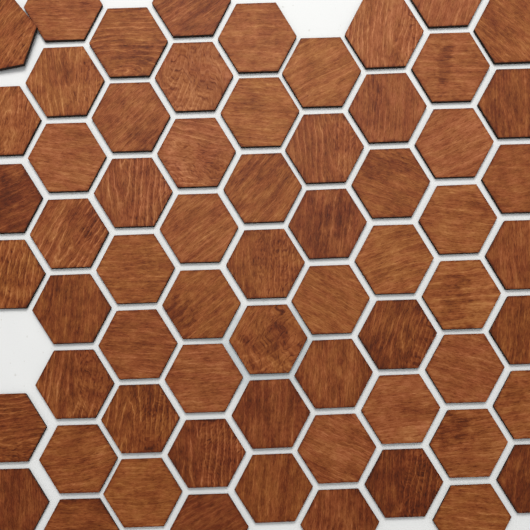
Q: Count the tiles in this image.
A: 65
